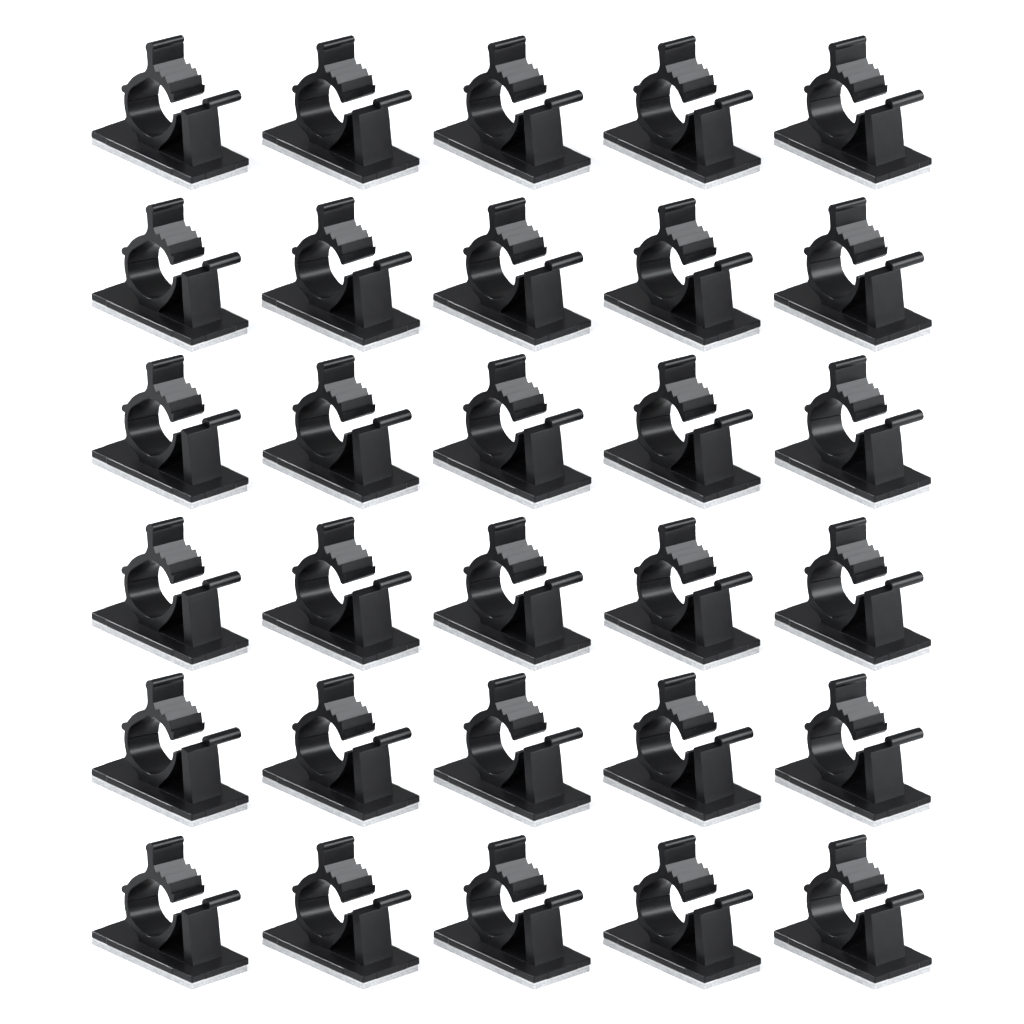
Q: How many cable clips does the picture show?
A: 30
